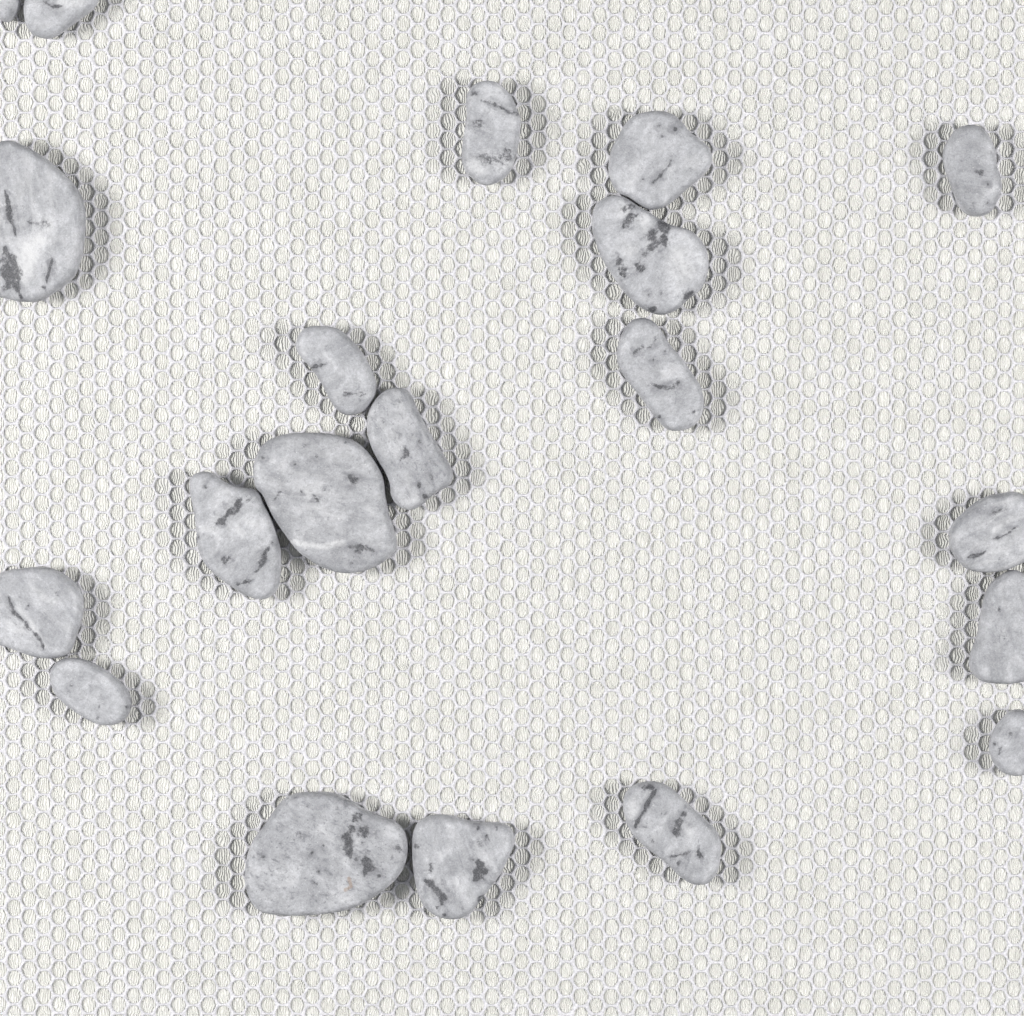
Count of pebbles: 20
